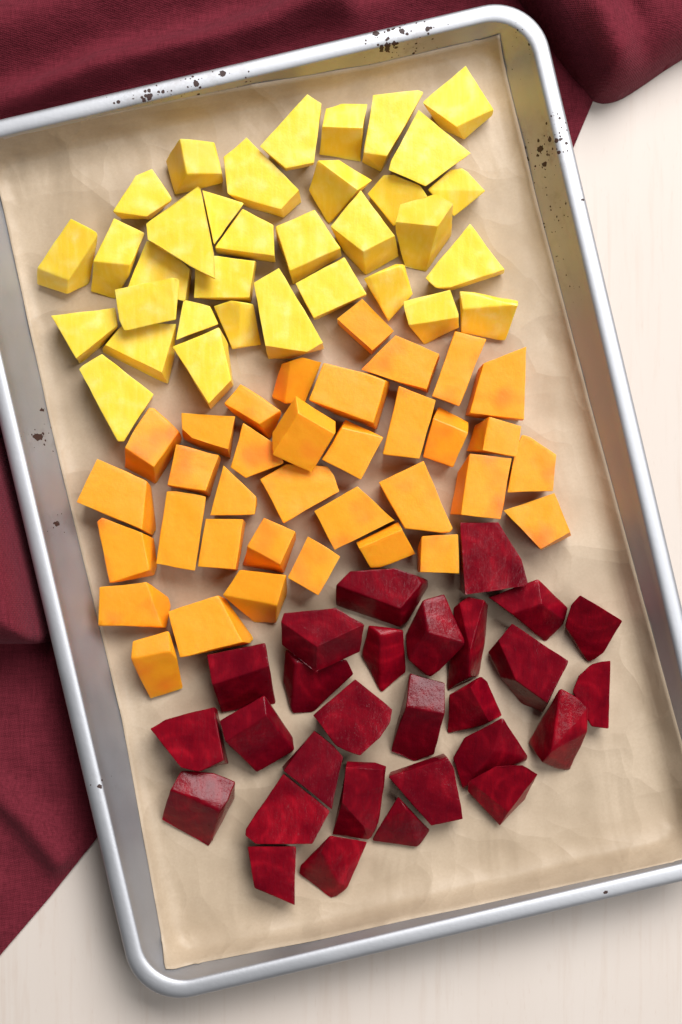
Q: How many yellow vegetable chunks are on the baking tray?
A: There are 34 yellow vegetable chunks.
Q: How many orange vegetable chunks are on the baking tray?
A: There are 35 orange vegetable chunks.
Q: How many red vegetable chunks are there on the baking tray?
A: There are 28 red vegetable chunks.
